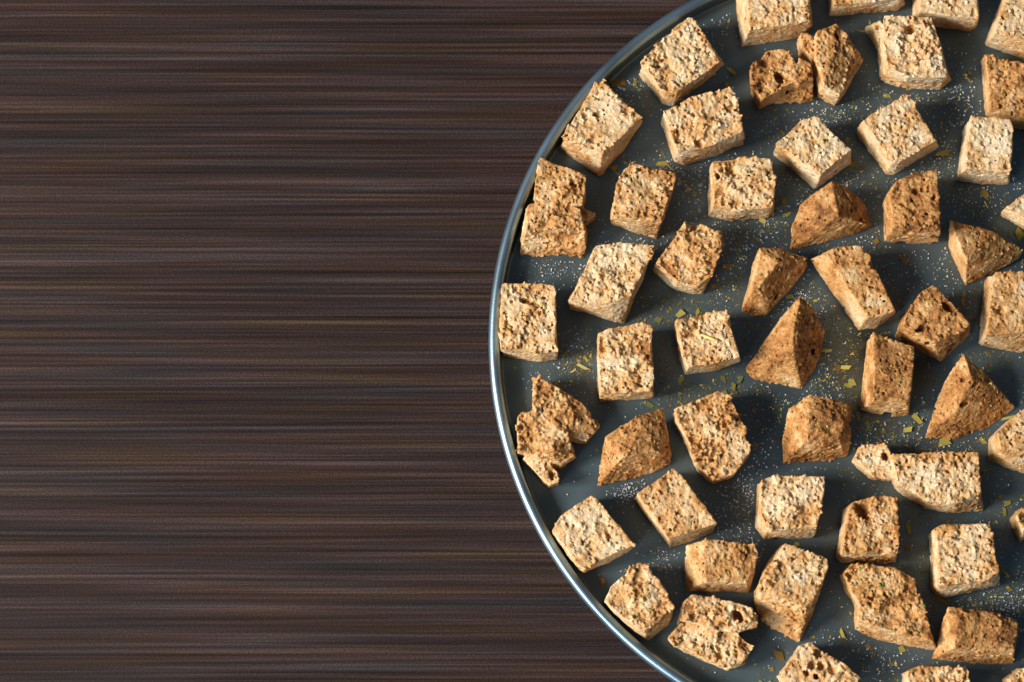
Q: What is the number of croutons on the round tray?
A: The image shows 54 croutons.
